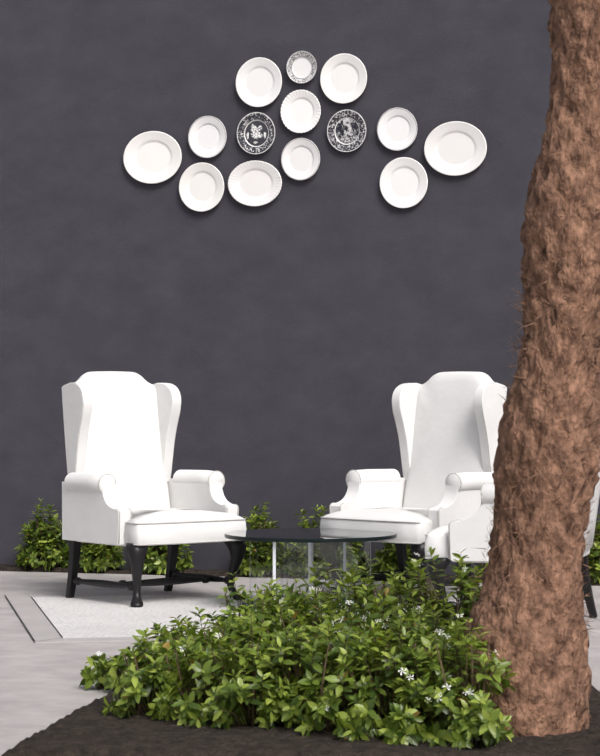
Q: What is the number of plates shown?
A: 14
